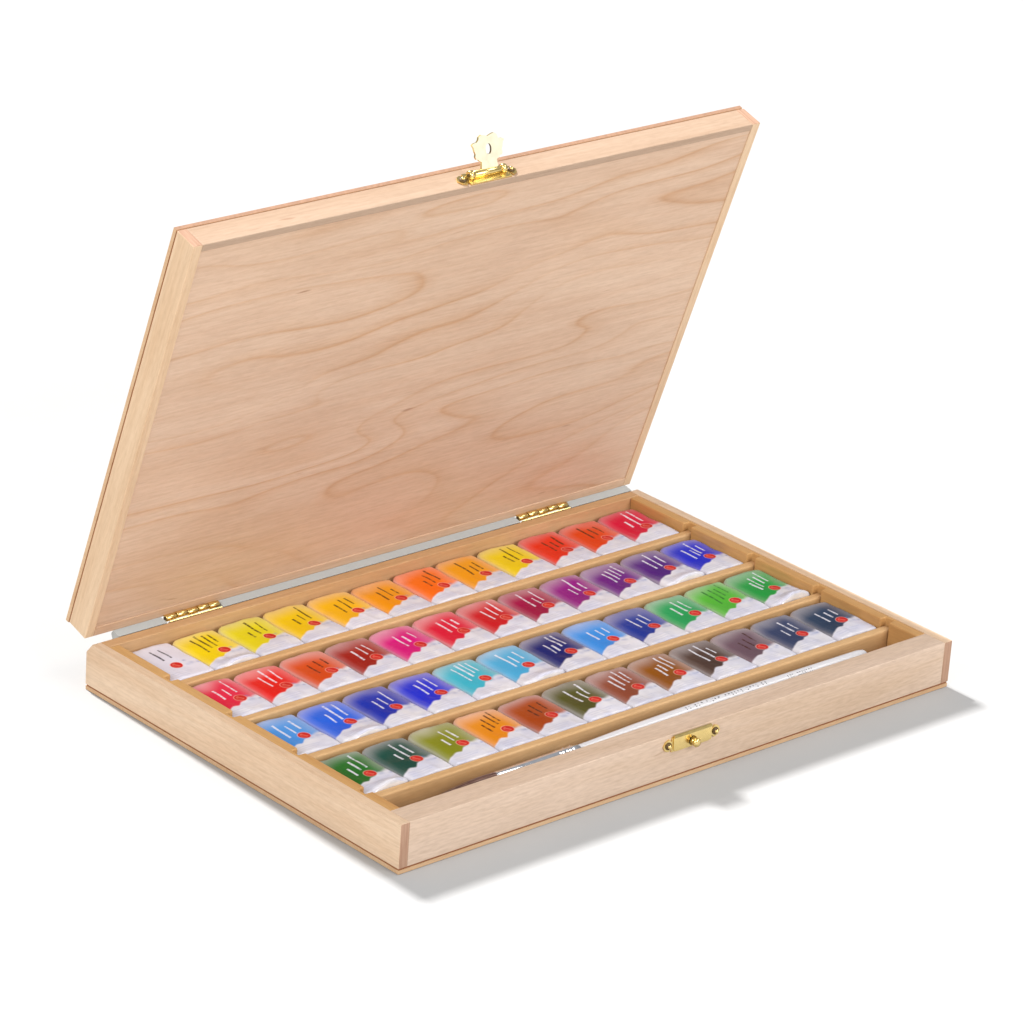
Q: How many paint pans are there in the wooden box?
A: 48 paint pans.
